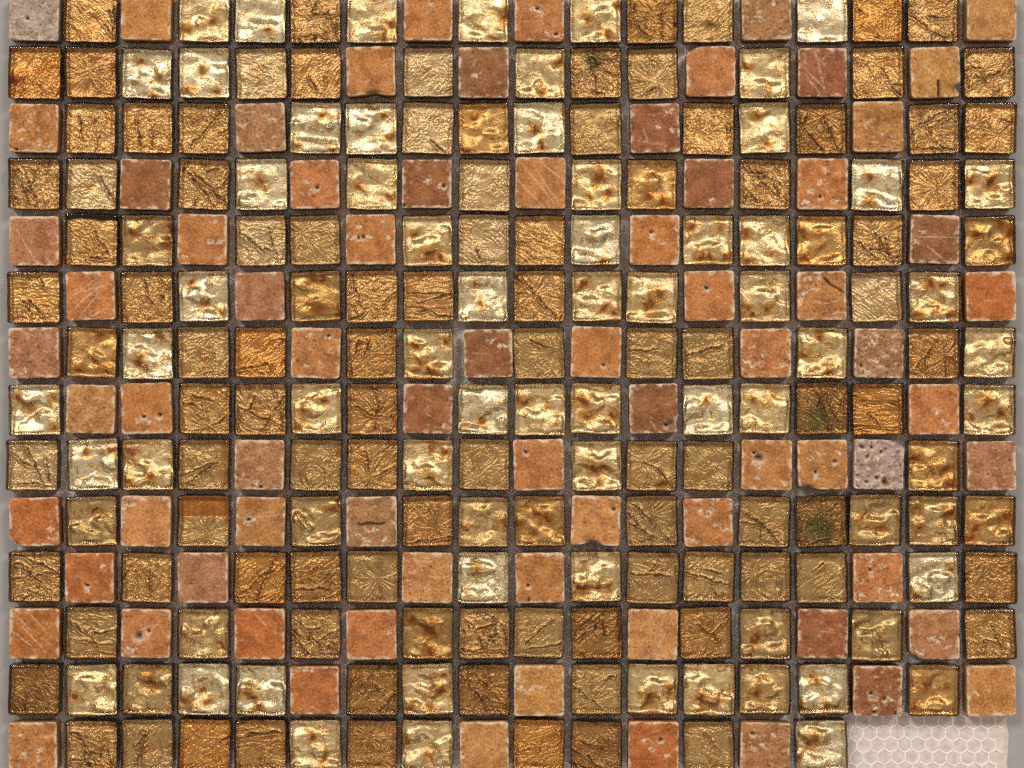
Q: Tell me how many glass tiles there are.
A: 175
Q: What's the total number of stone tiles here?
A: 74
